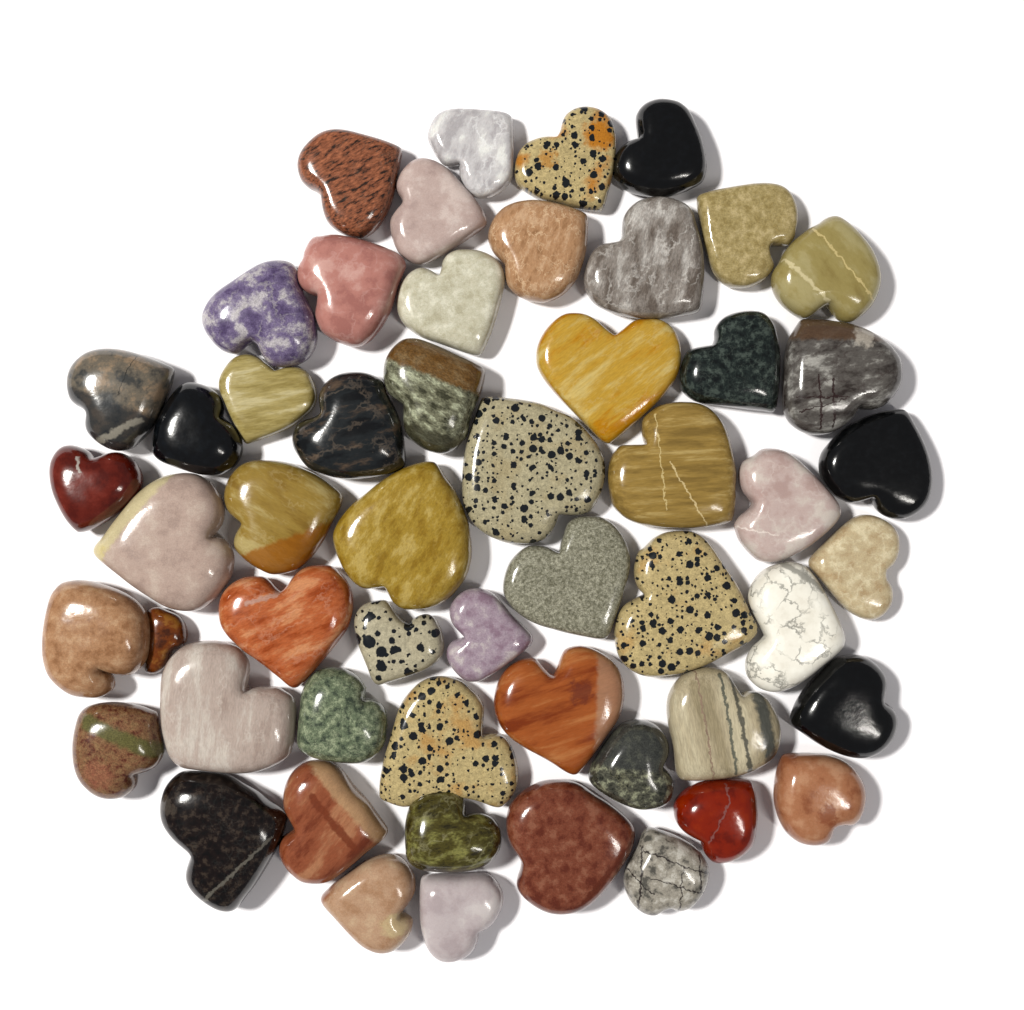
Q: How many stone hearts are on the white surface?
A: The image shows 54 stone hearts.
